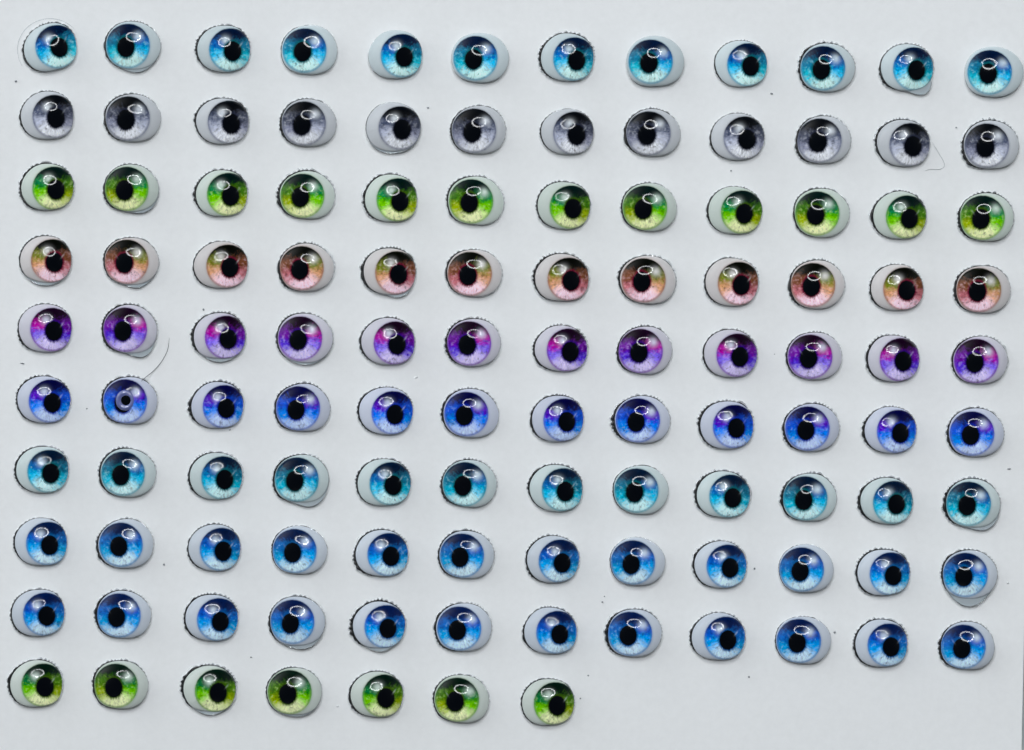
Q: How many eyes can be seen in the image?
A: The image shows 115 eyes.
